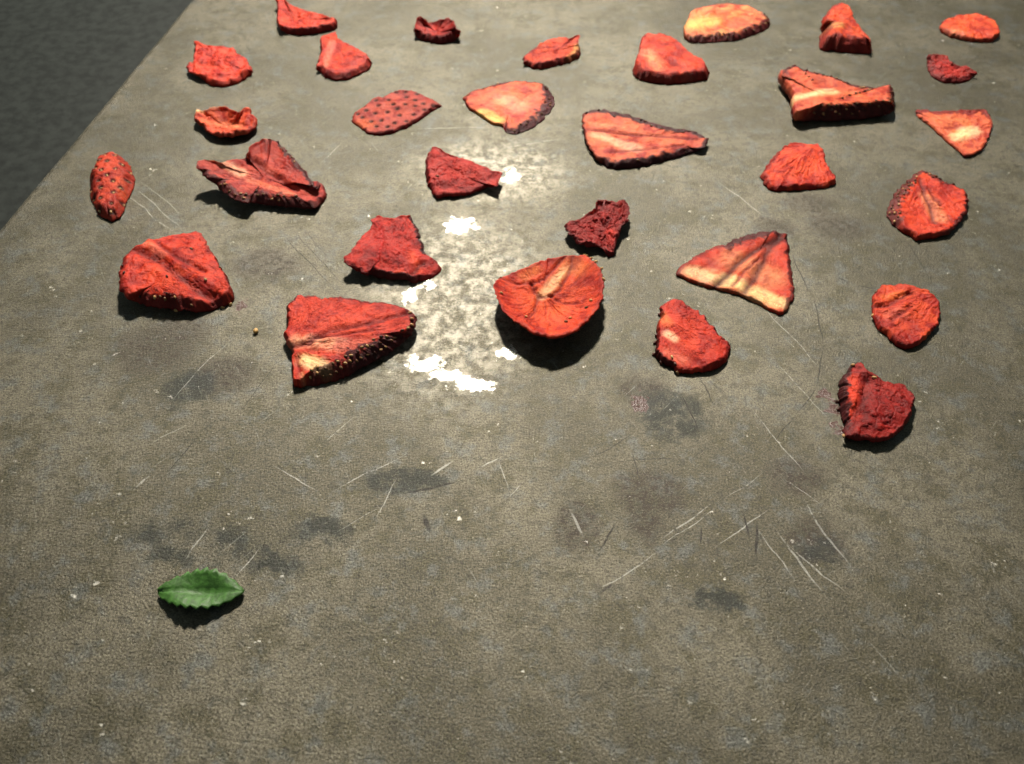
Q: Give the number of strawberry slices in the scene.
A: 30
